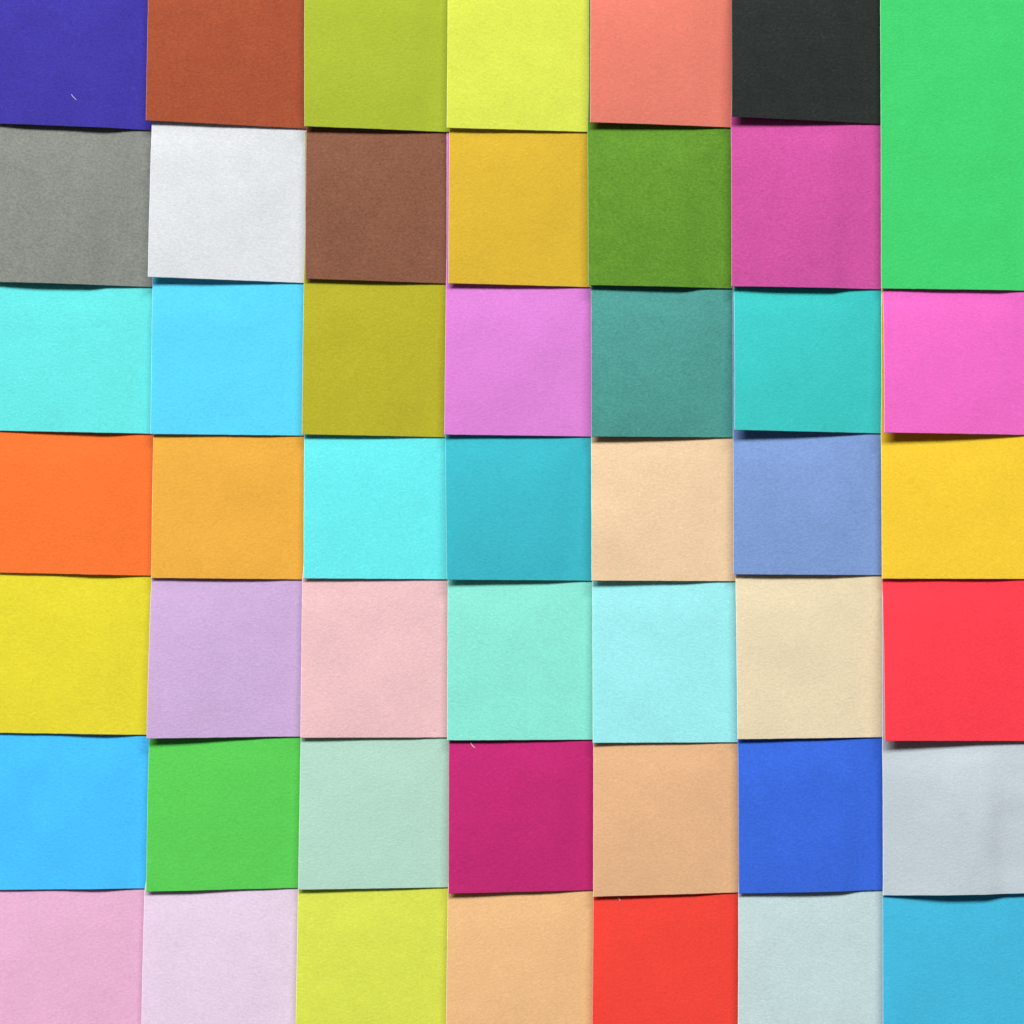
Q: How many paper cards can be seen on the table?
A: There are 48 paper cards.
